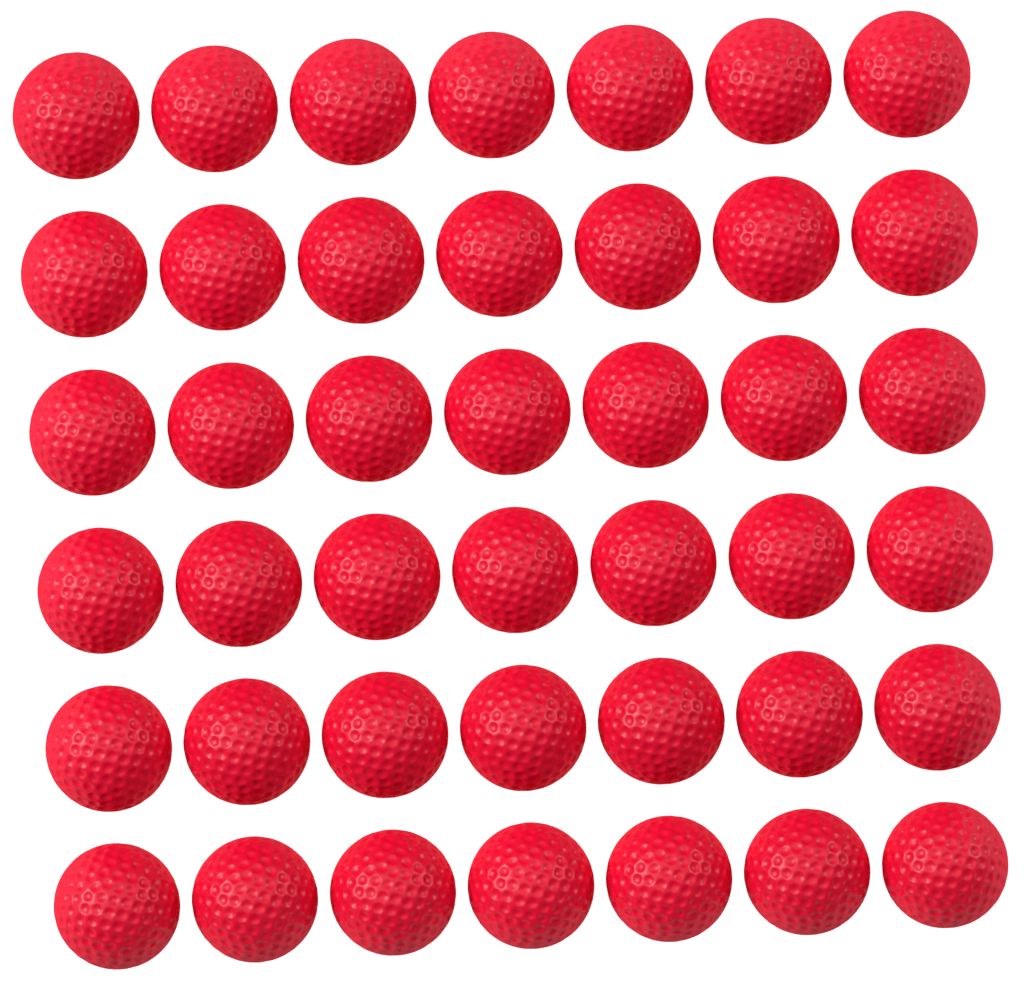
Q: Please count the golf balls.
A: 42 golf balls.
